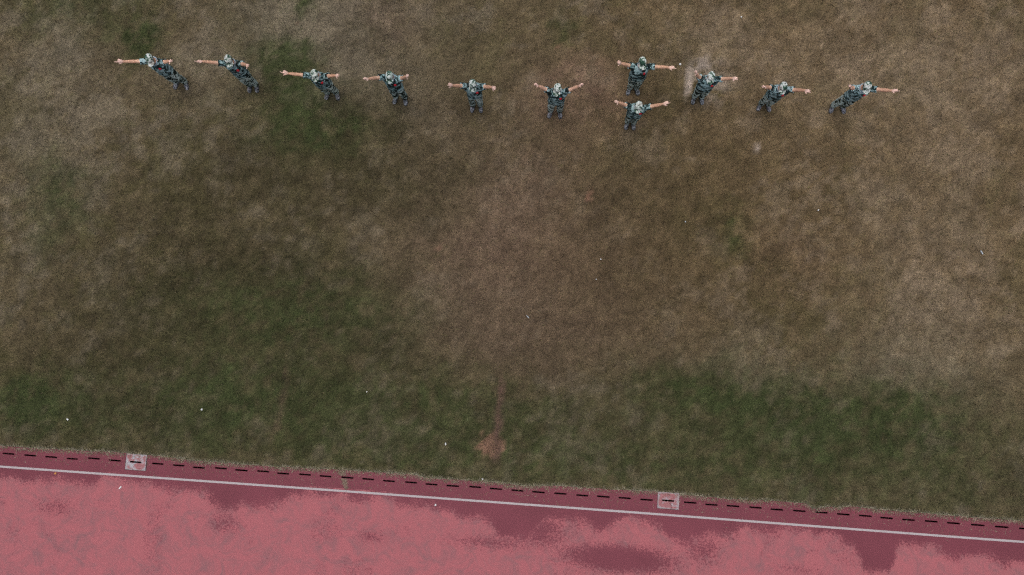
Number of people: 11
